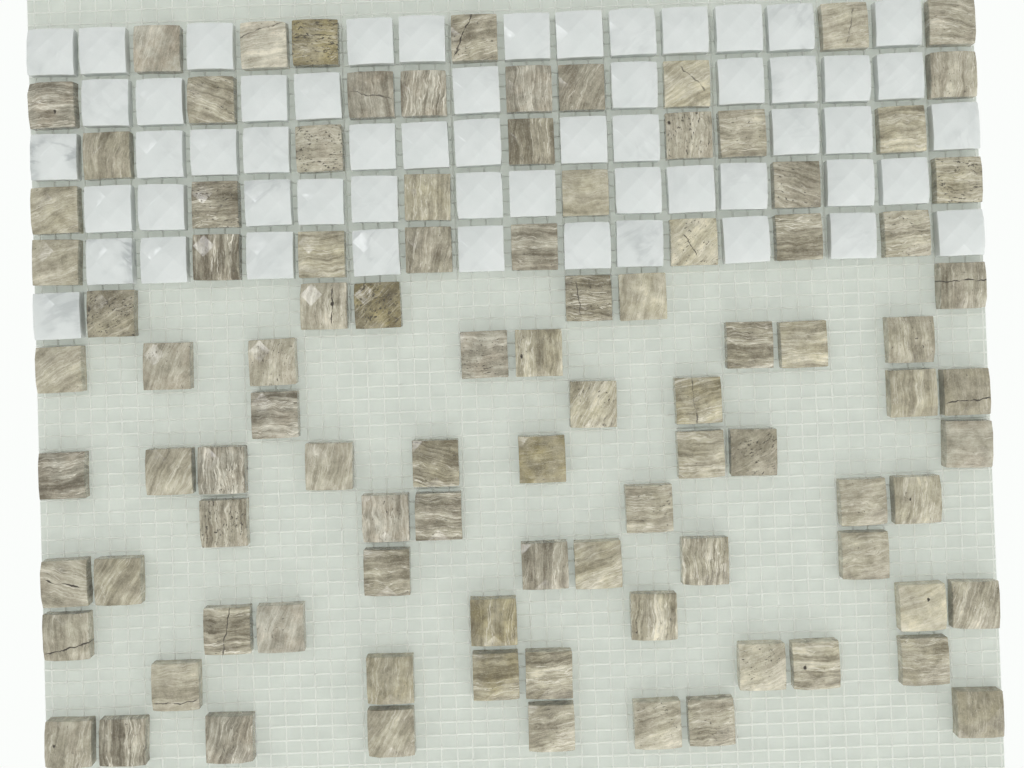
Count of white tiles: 57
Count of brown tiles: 97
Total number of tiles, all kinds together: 154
